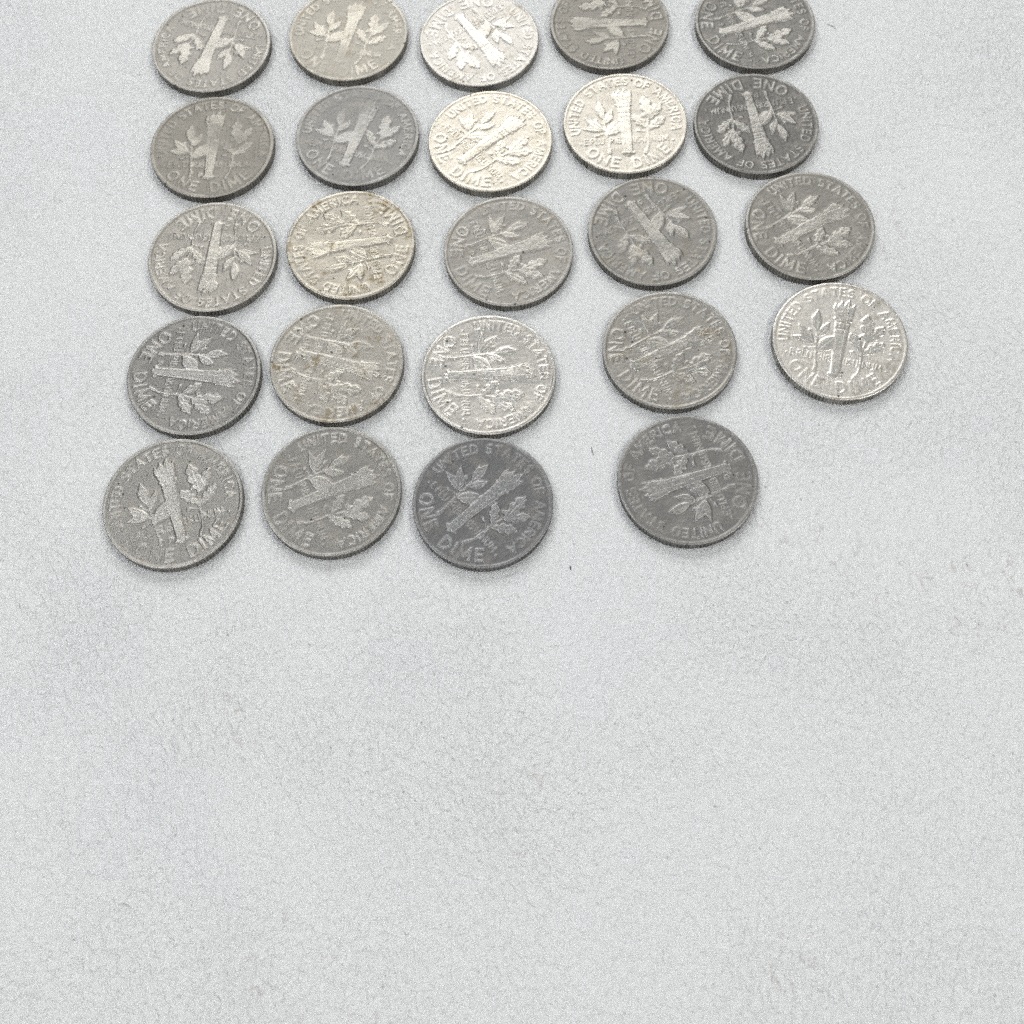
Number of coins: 24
